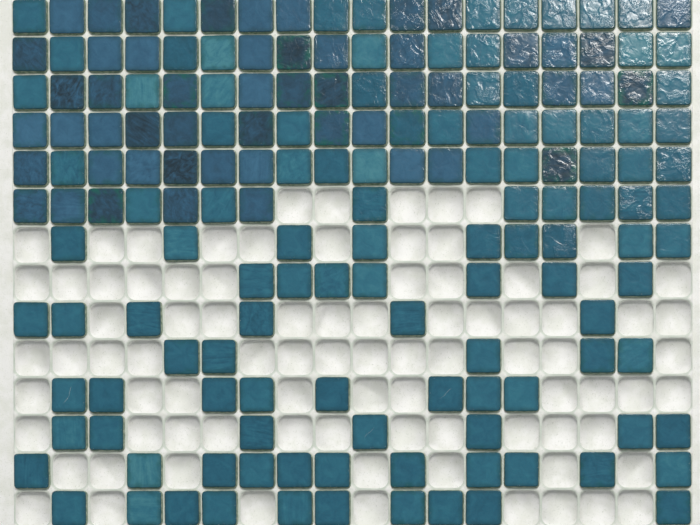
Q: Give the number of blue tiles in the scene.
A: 53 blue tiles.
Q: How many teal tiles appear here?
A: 113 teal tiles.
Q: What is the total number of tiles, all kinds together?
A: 166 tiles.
